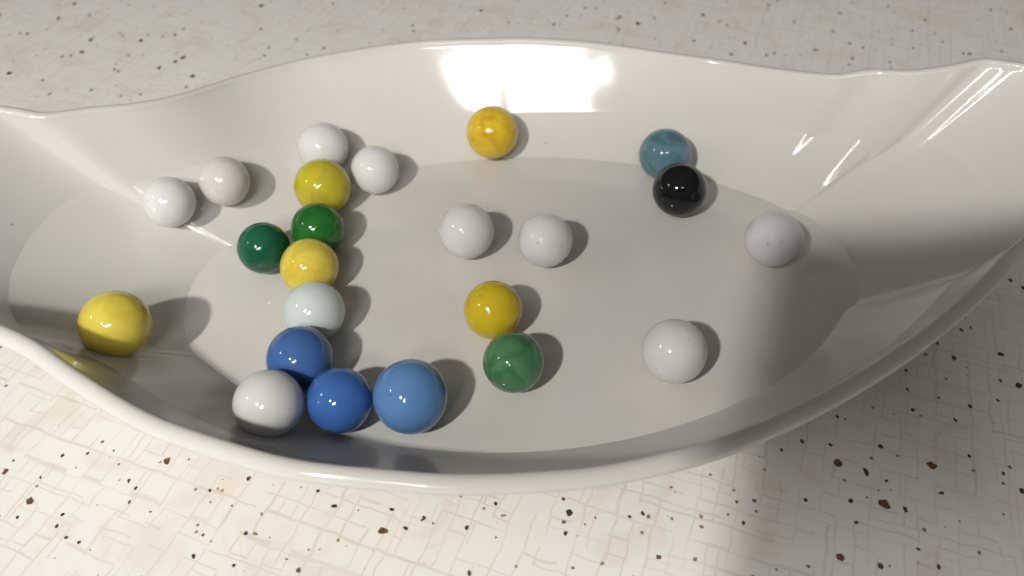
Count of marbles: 23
